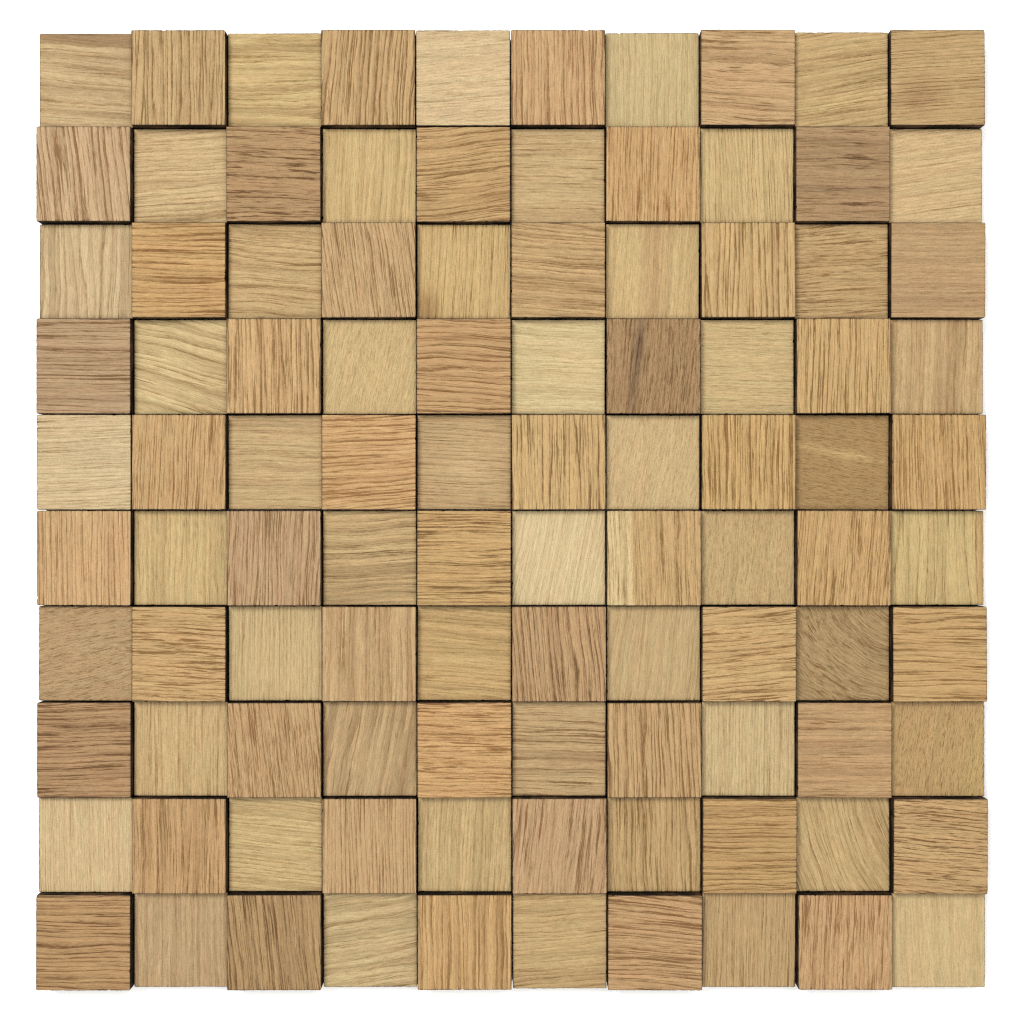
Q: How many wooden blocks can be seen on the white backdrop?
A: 100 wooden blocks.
